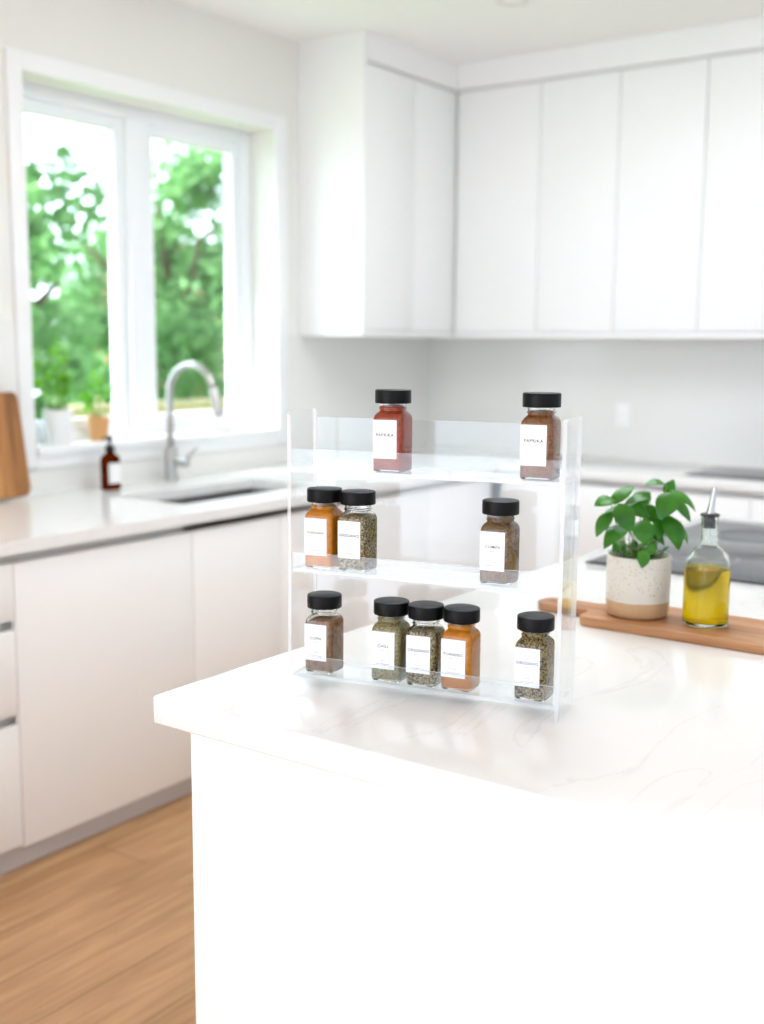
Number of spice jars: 10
